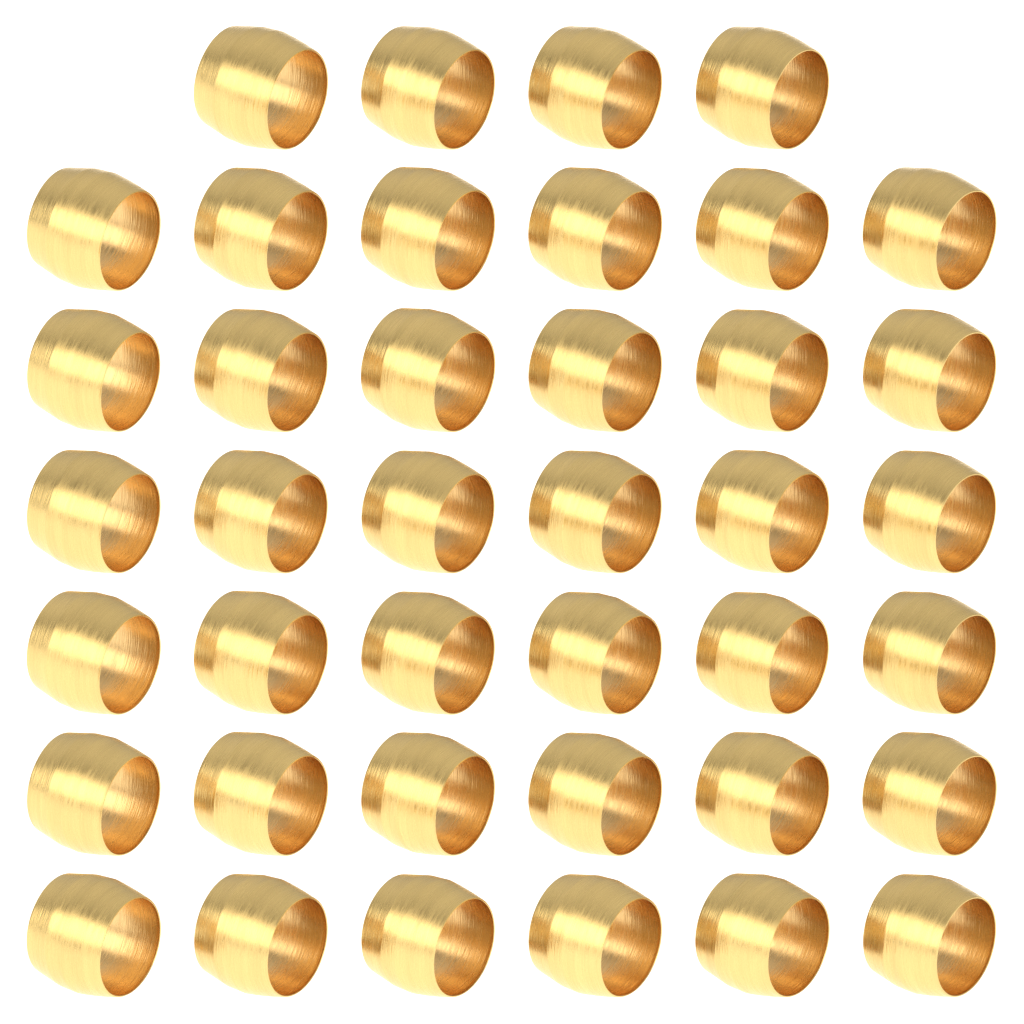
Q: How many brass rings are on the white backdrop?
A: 40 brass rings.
